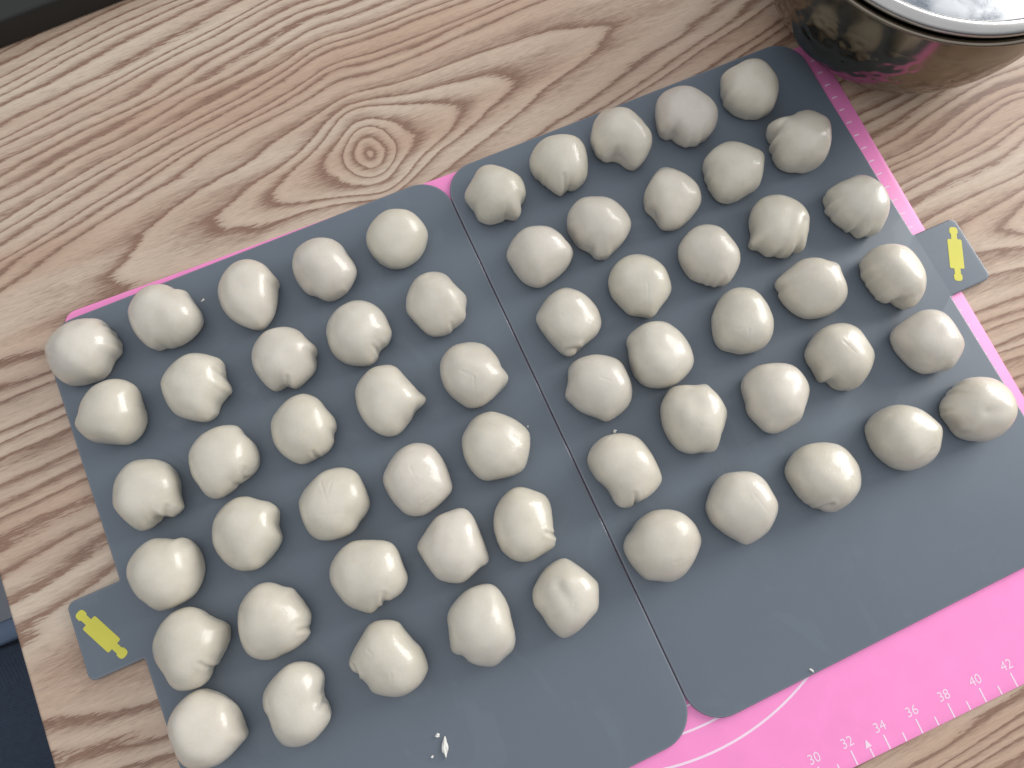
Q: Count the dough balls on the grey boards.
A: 60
